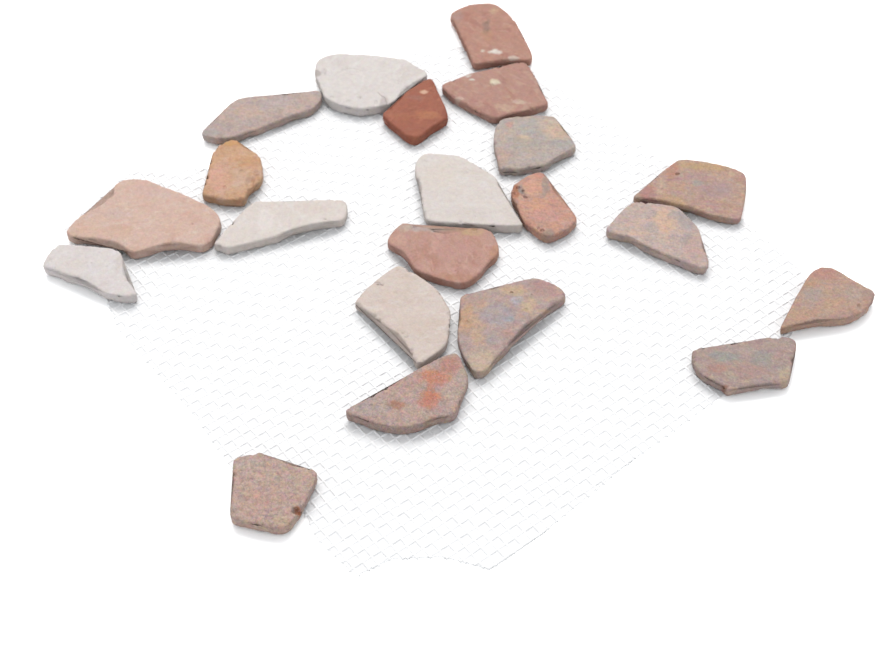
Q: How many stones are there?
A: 21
